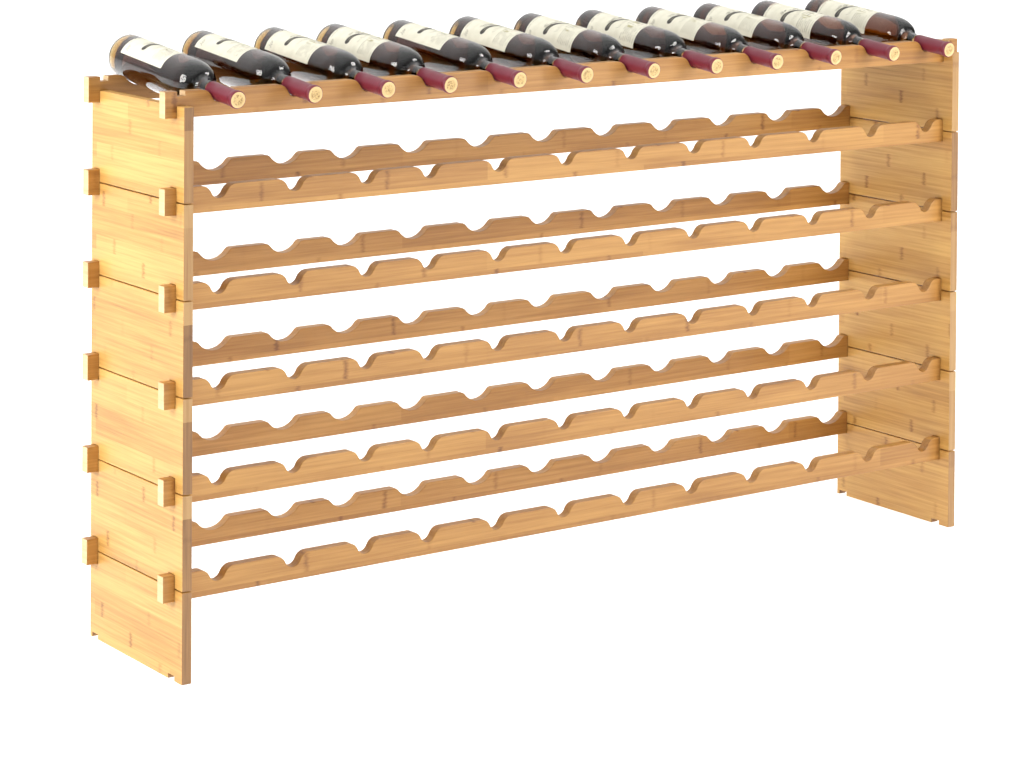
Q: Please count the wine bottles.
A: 12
